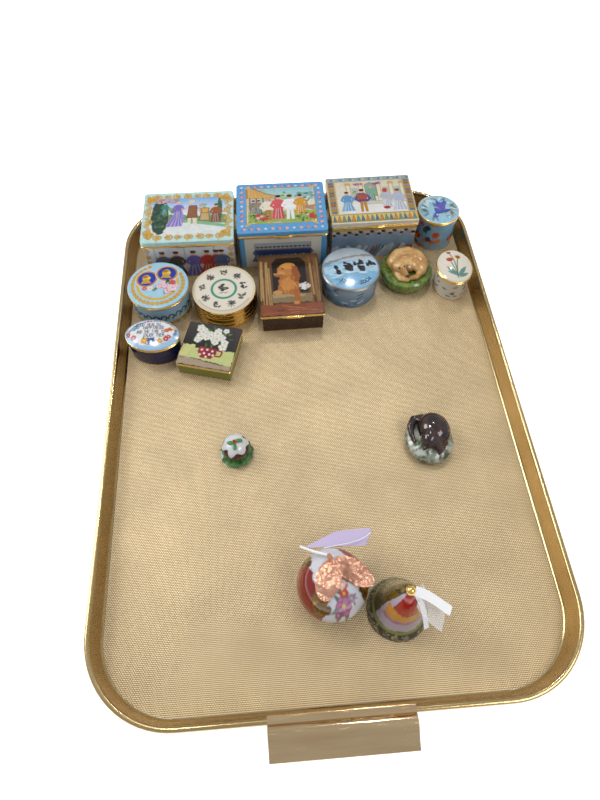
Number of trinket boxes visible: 11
